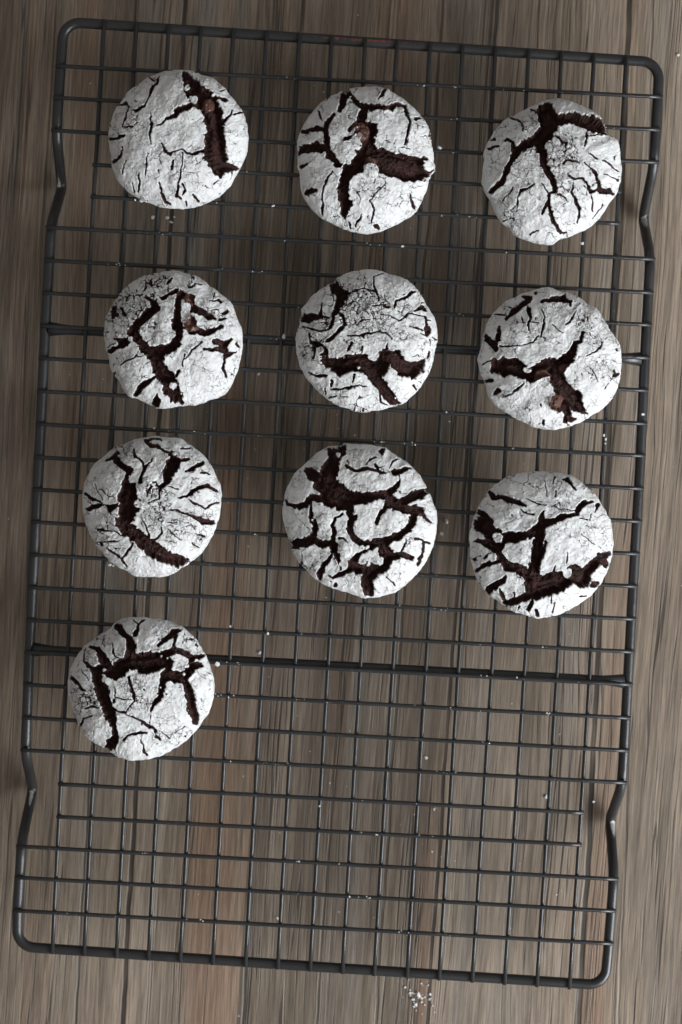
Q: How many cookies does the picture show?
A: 10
